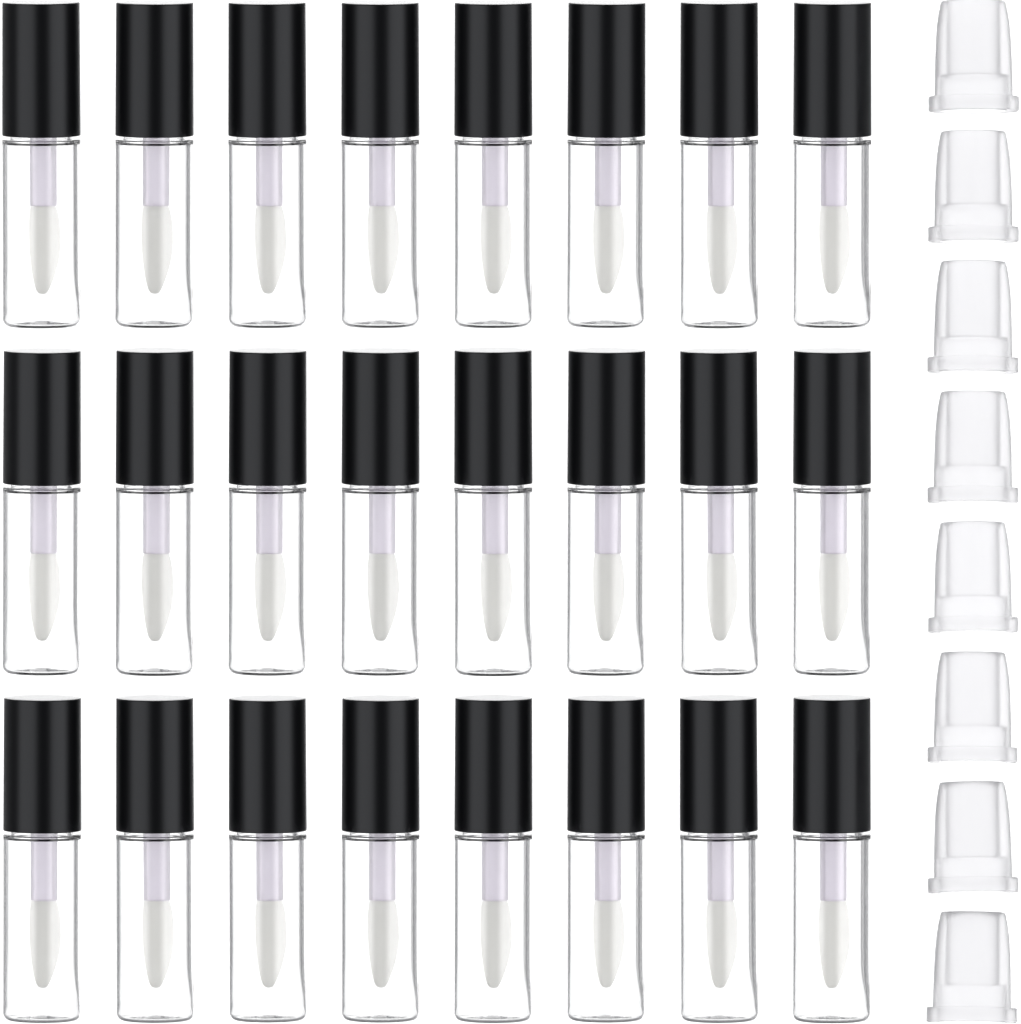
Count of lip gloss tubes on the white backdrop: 24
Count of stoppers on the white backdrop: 8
